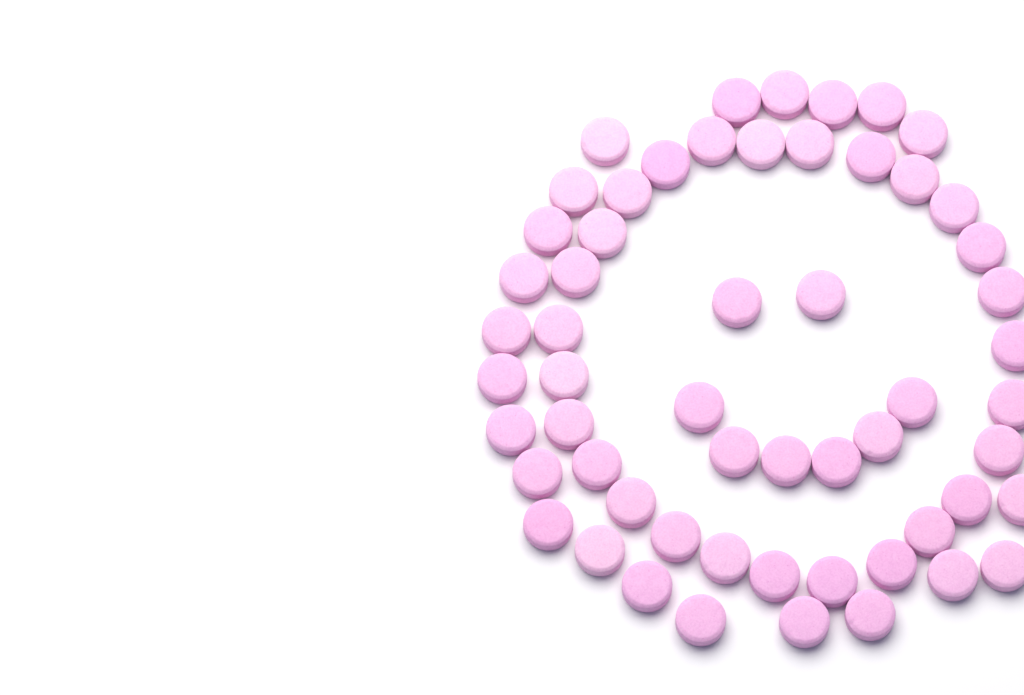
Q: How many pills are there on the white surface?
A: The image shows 57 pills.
